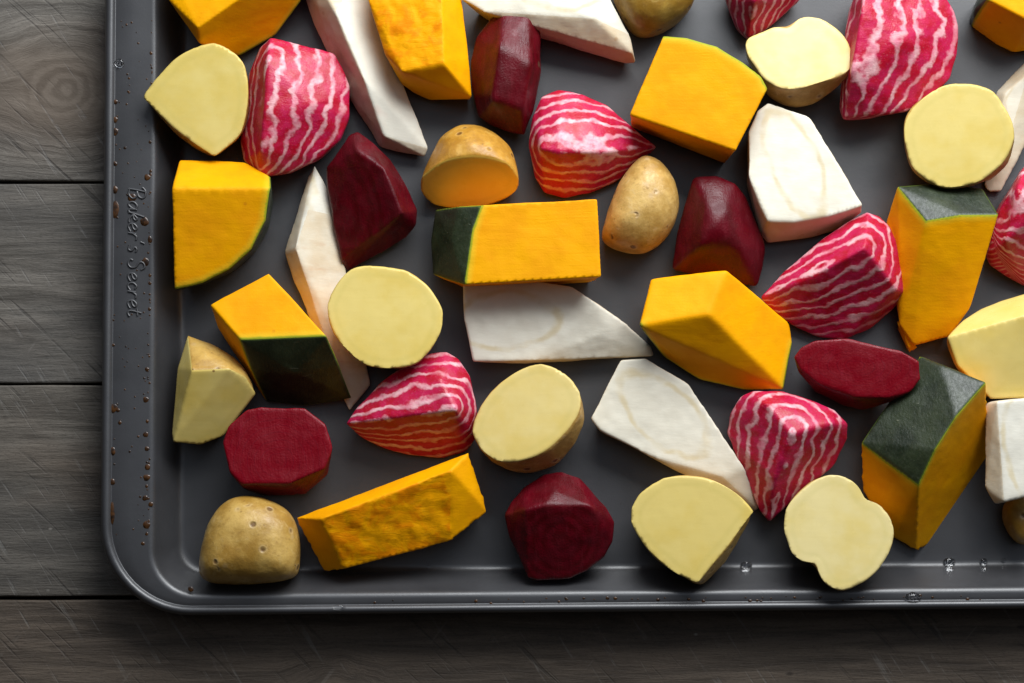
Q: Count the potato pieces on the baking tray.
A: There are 14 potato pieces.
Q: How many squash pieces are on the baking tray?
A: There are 11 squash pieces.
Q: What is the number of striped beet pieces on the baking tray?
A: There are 8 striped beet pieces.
